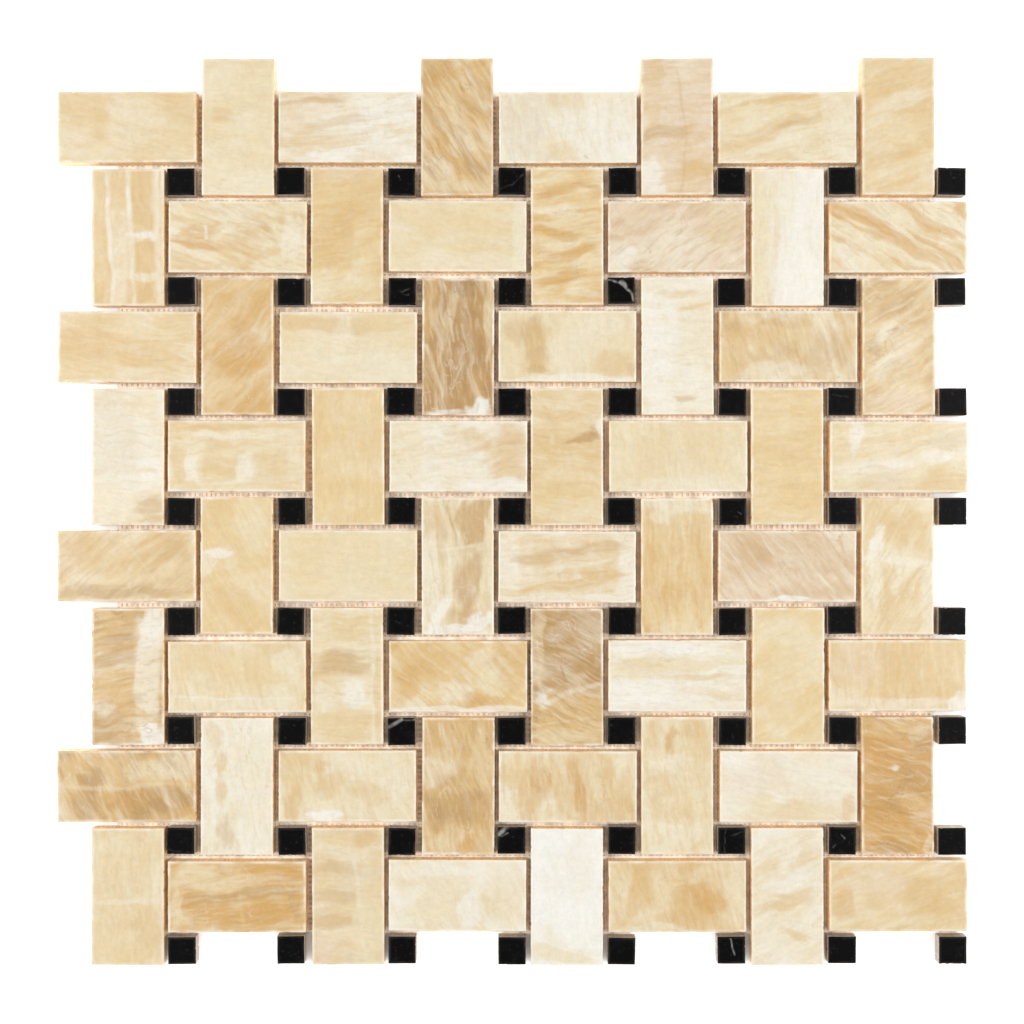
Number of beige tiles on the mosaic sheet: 64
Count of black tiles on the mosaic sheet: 64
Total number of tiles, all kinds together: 128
